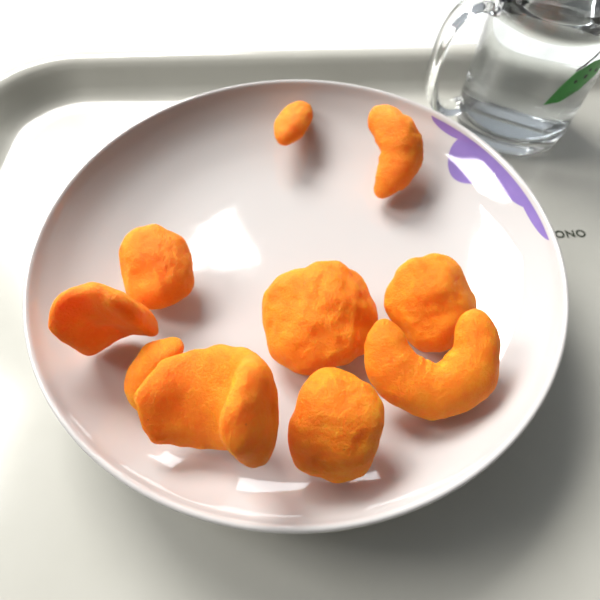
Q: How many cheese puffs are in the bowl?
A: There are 10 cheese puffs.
